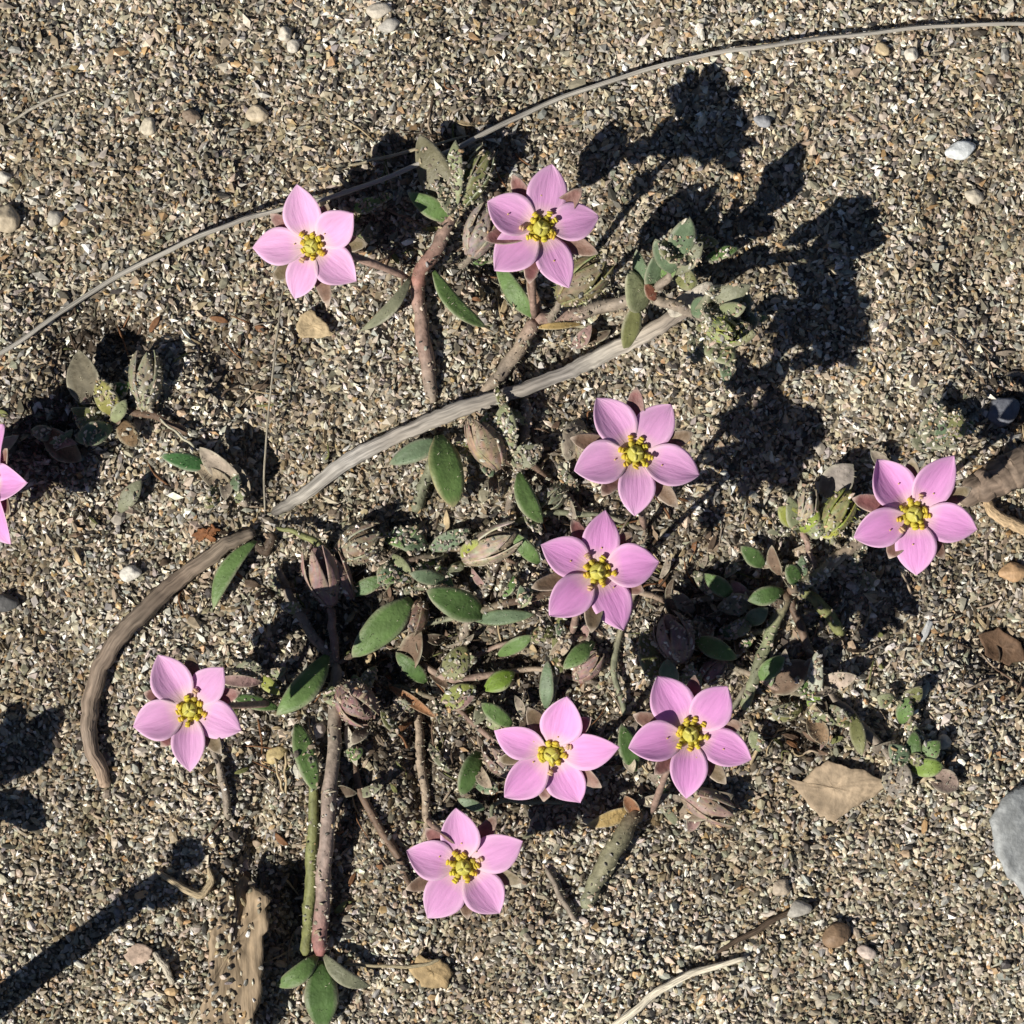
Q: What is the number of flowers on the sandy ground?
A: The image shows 10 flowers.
